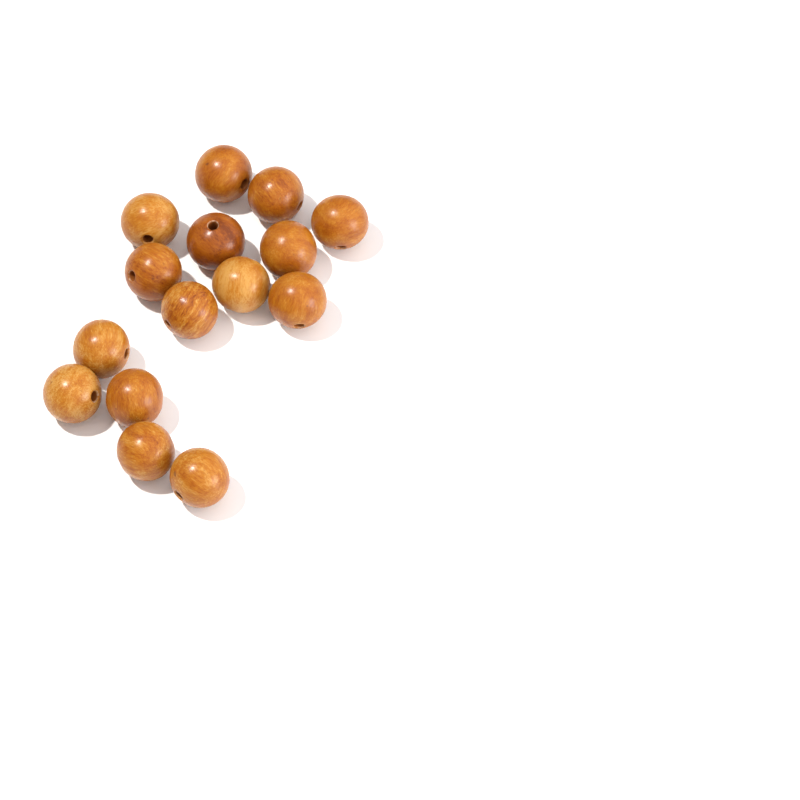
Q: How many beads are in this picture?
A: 15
